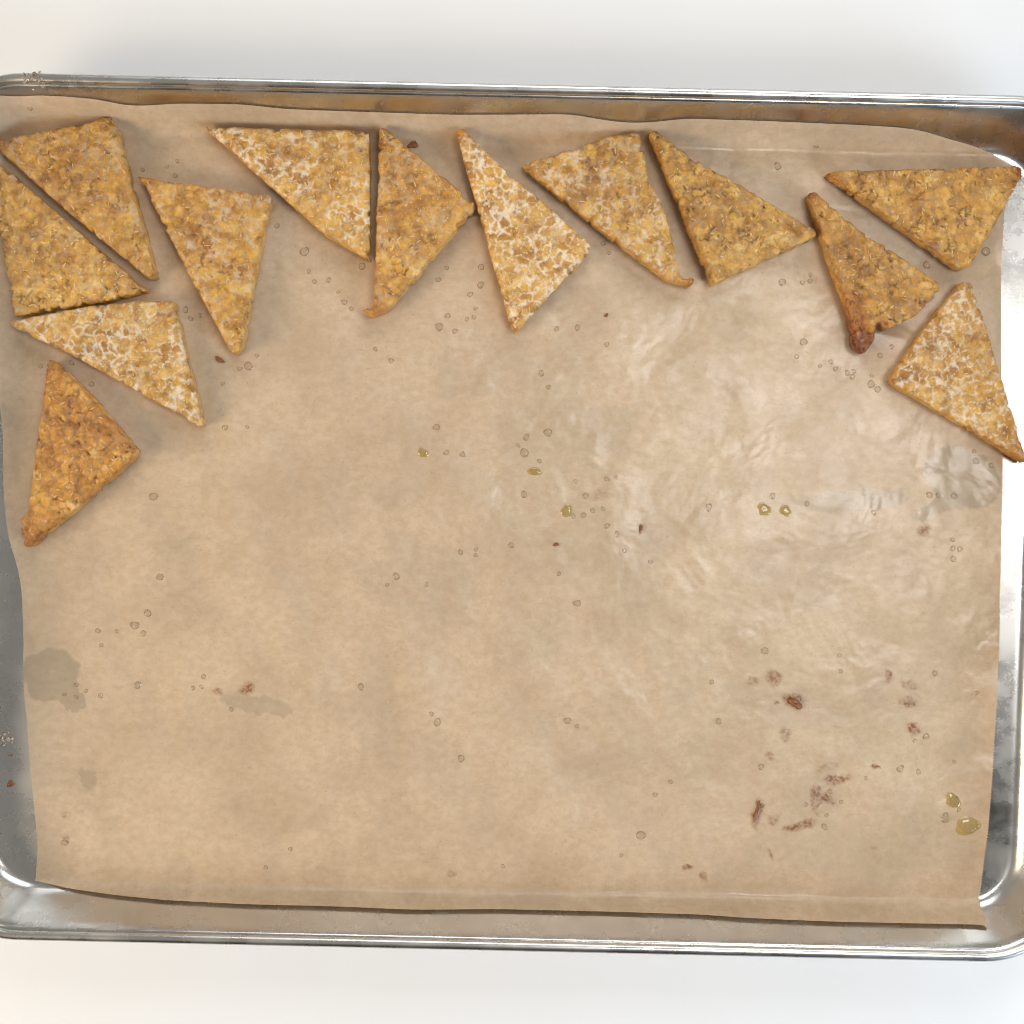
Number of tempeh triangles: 13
